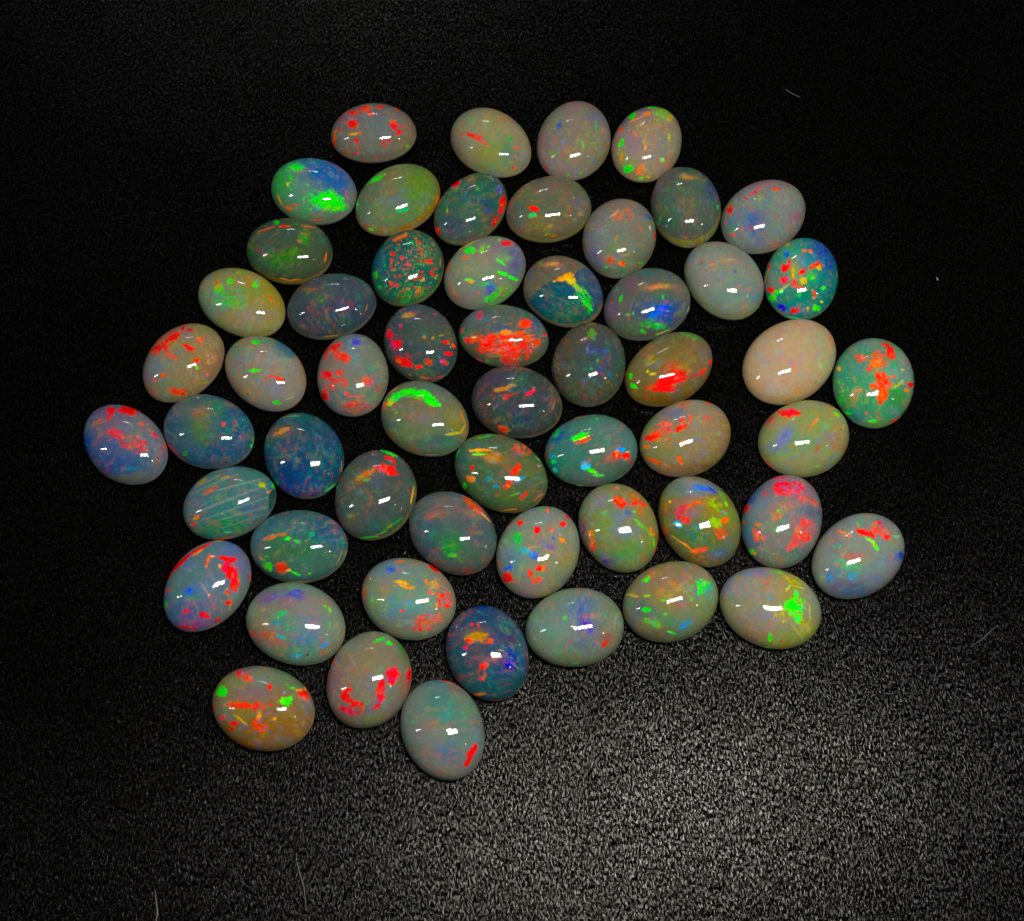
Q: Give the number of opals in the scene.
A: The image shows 57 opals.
